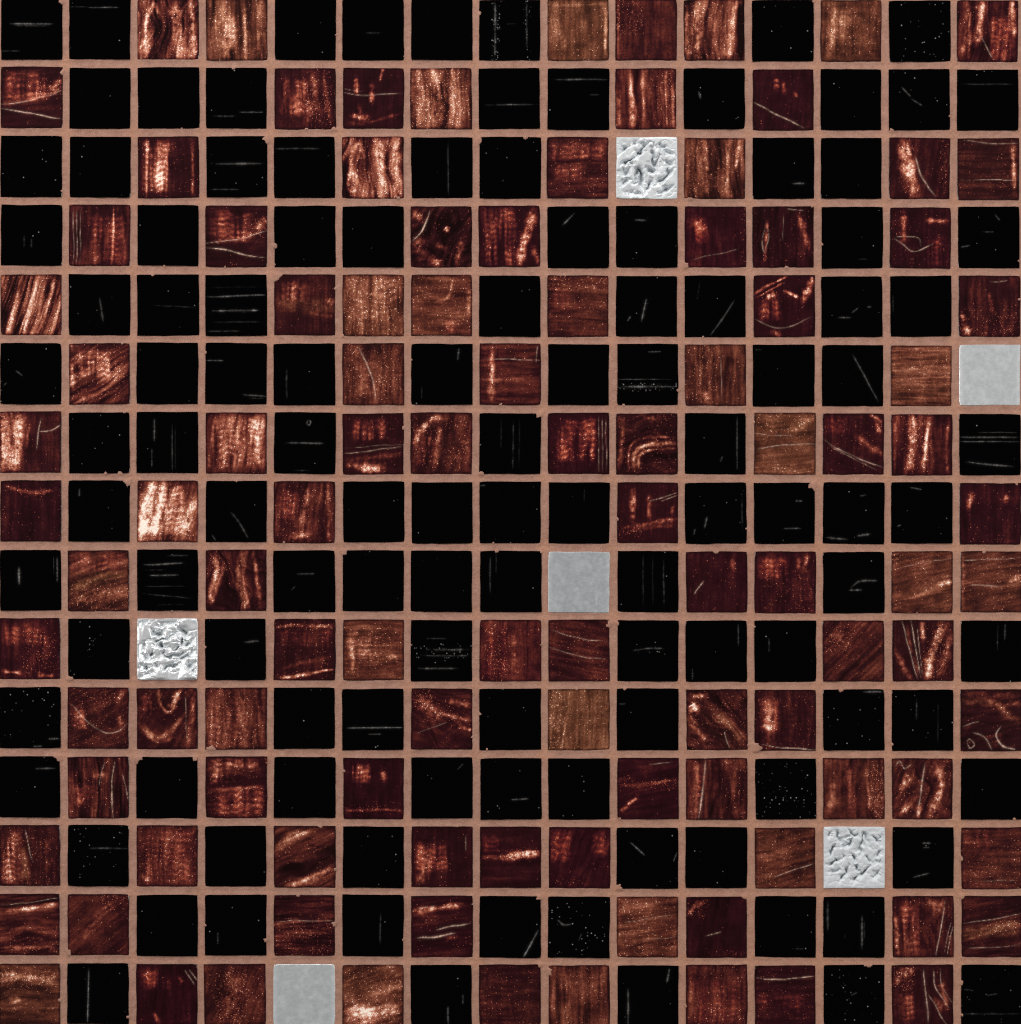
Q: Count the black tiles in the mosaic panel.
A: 114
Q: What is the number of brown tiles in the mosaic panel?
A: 105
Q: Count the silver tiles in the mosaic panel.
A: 6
